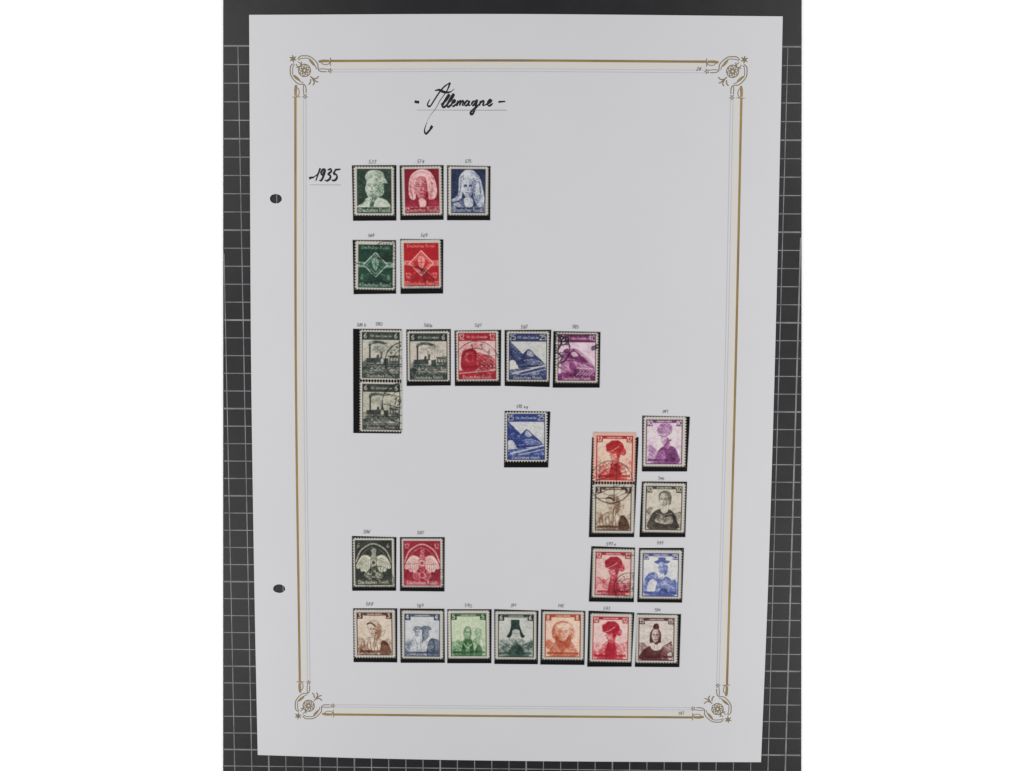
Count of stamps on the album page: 27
